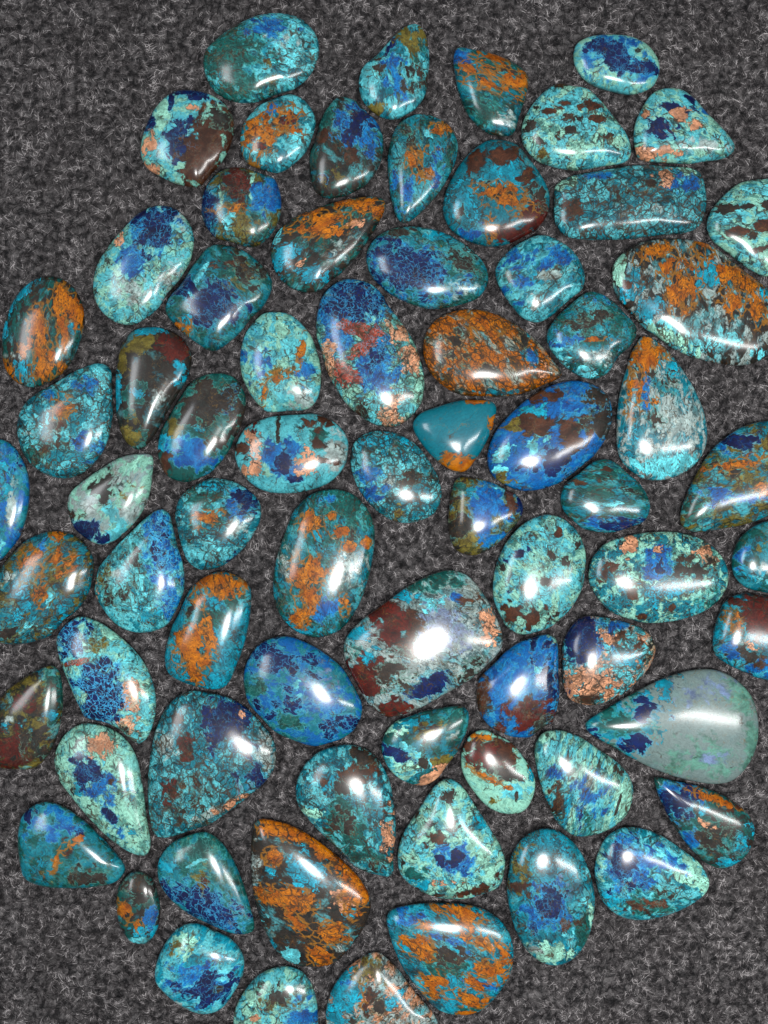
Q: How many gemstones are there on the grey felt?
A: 72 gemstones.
